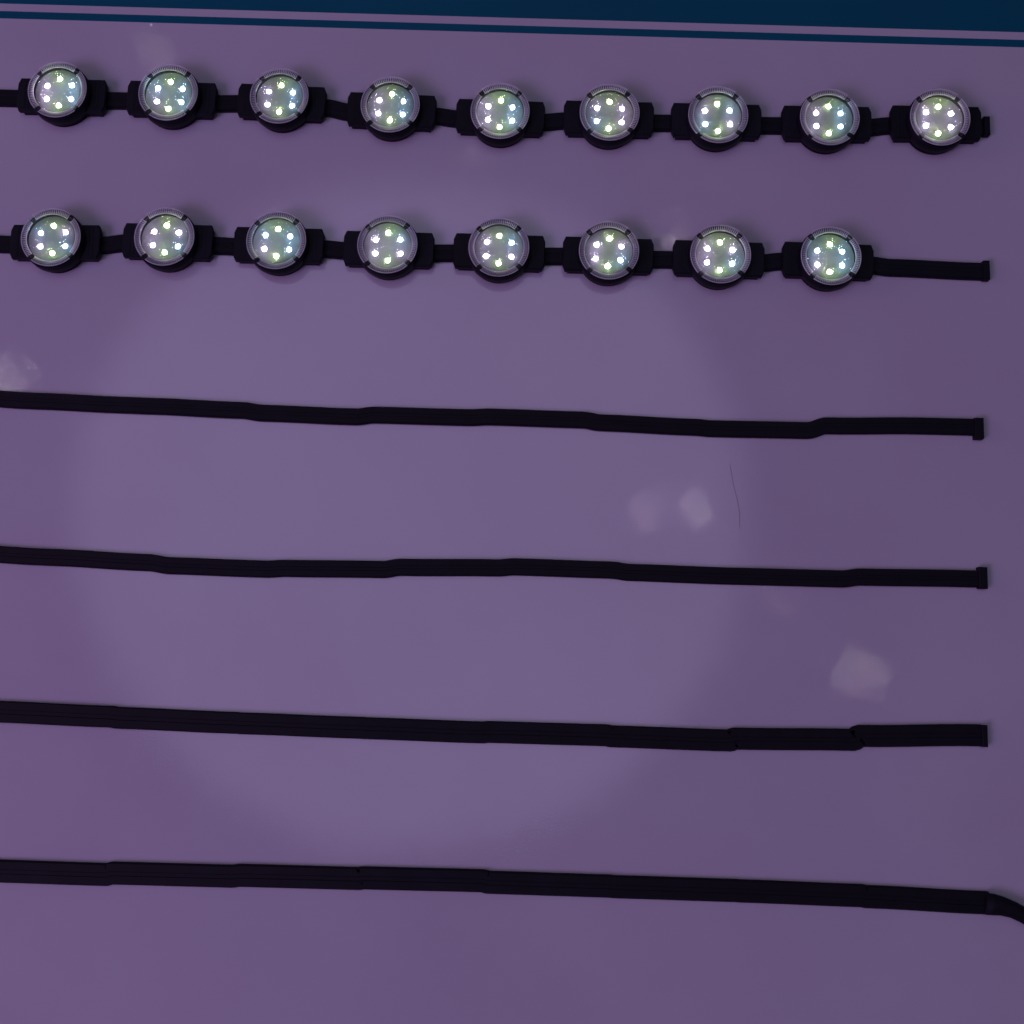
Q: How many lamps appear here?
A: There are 17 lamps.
